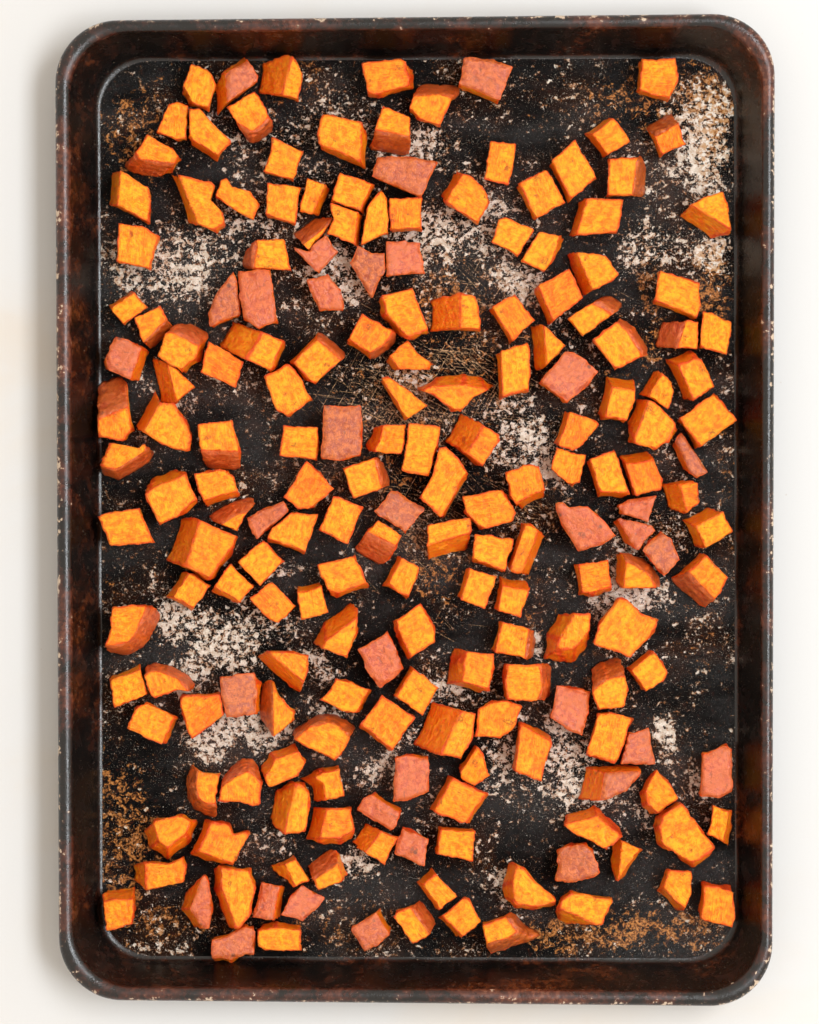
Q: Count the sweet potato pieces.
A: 195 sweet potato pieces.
